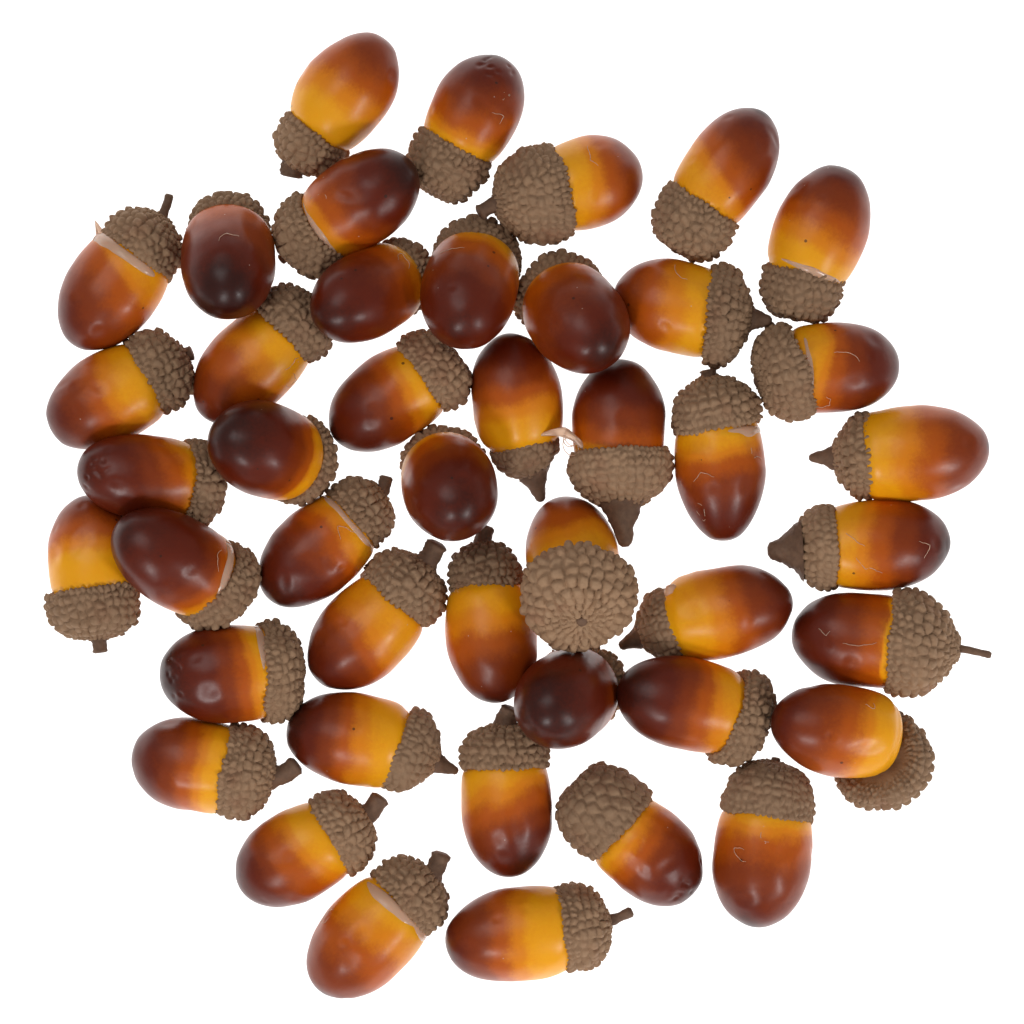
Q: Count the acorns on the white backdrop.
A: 44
